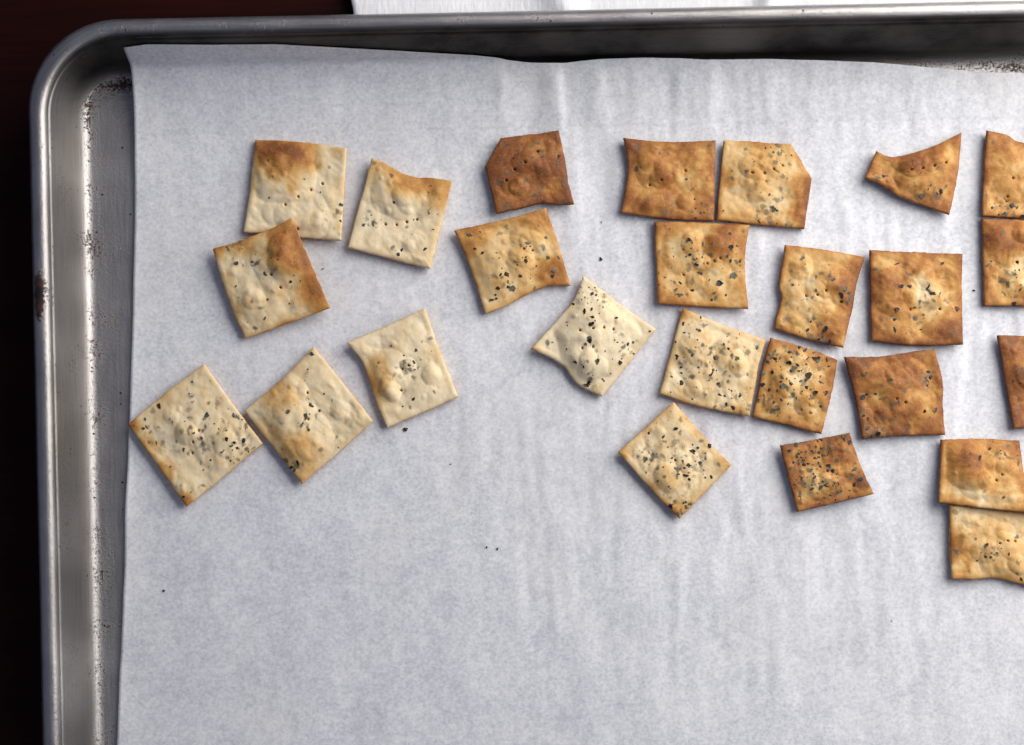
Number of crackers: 25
